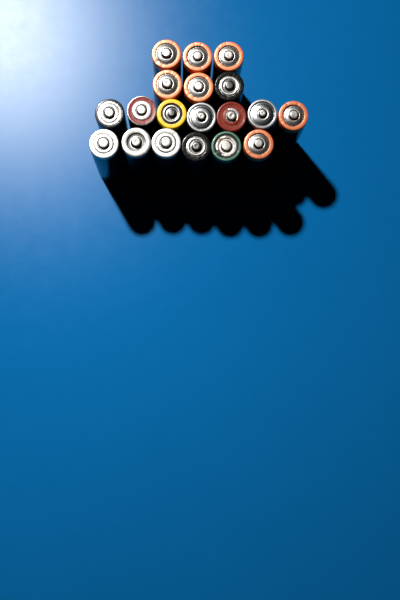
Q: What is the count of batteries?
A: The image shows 19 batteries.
